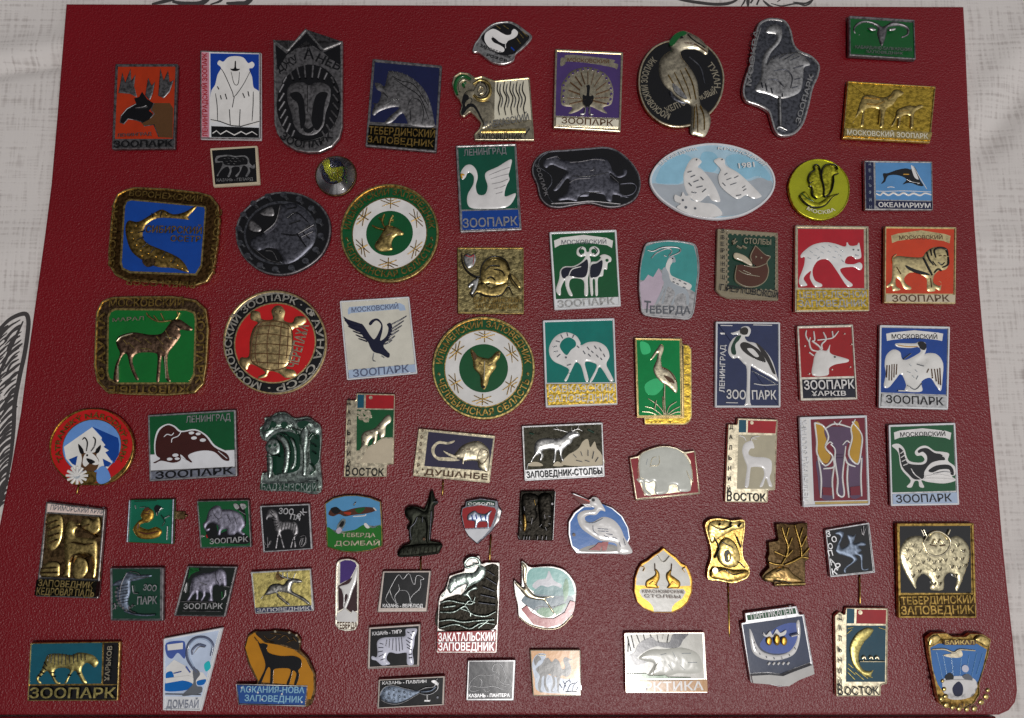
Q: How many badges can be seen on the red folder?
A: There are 78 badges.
